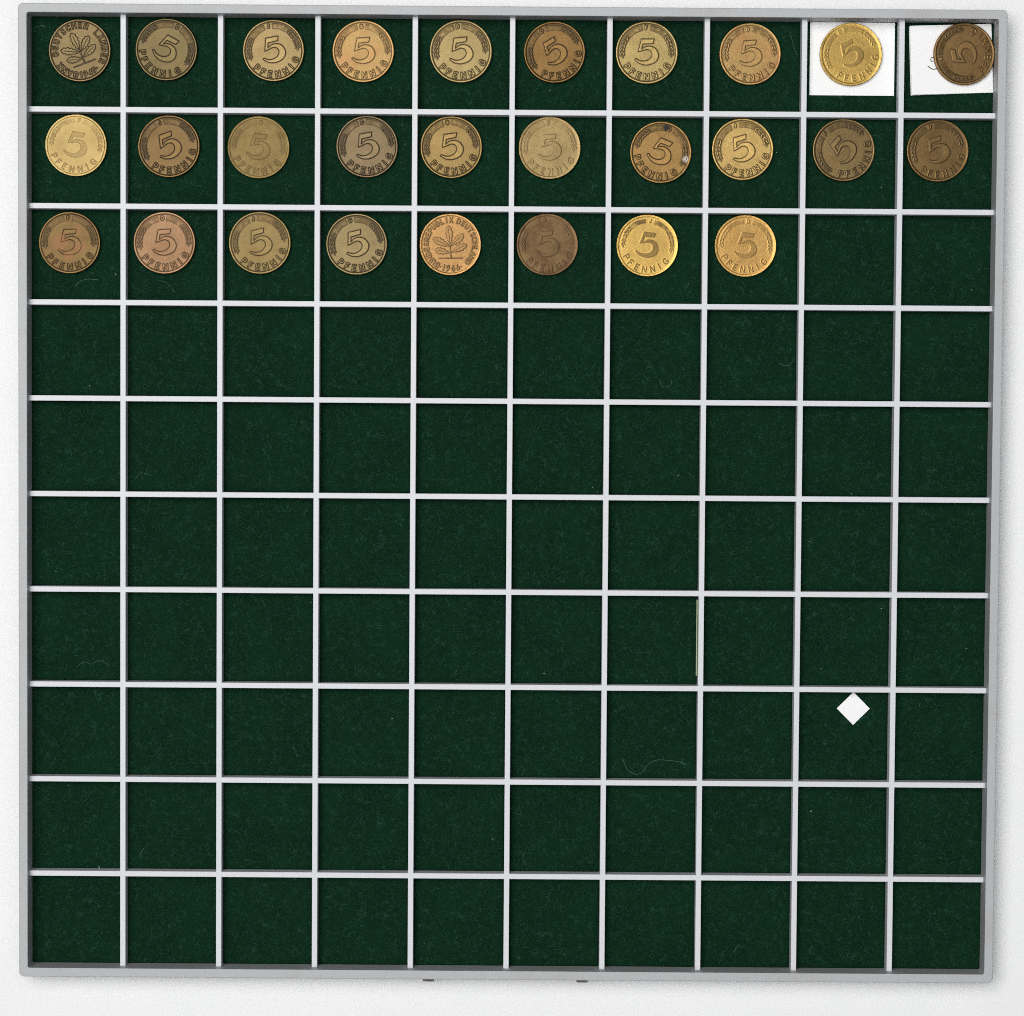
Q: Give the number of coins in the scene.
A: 28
